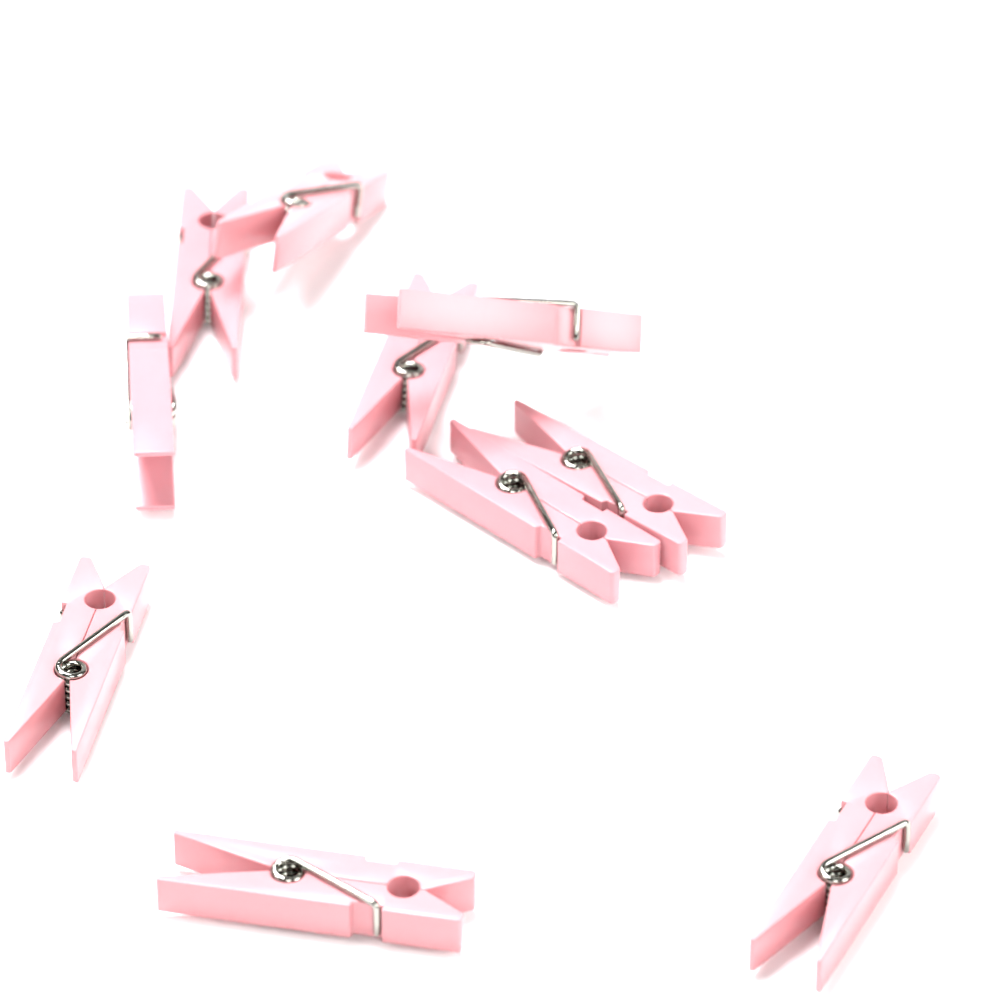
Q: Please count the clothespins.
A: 10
